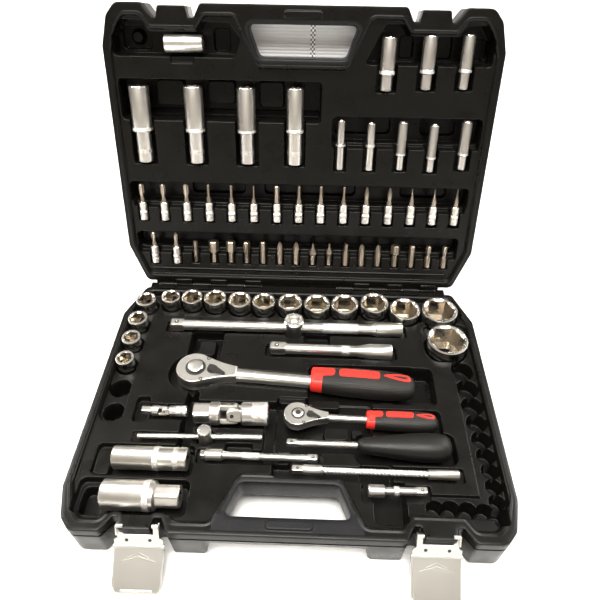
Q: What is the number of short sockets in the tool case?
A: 16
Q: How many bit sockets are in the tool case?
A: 17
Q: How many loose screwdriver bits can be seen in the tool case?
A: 16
